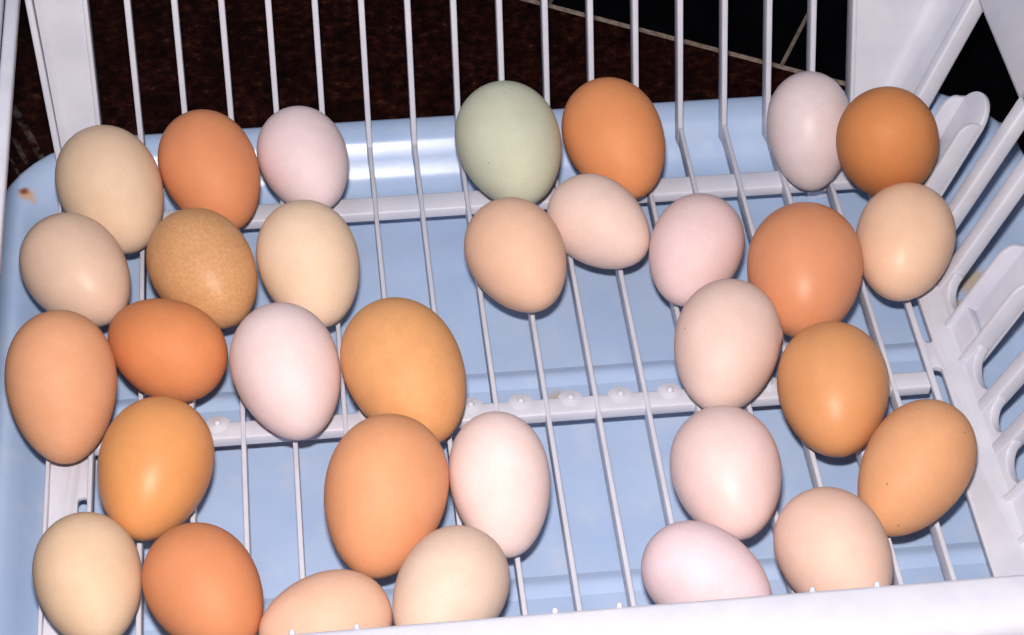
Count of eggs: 32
